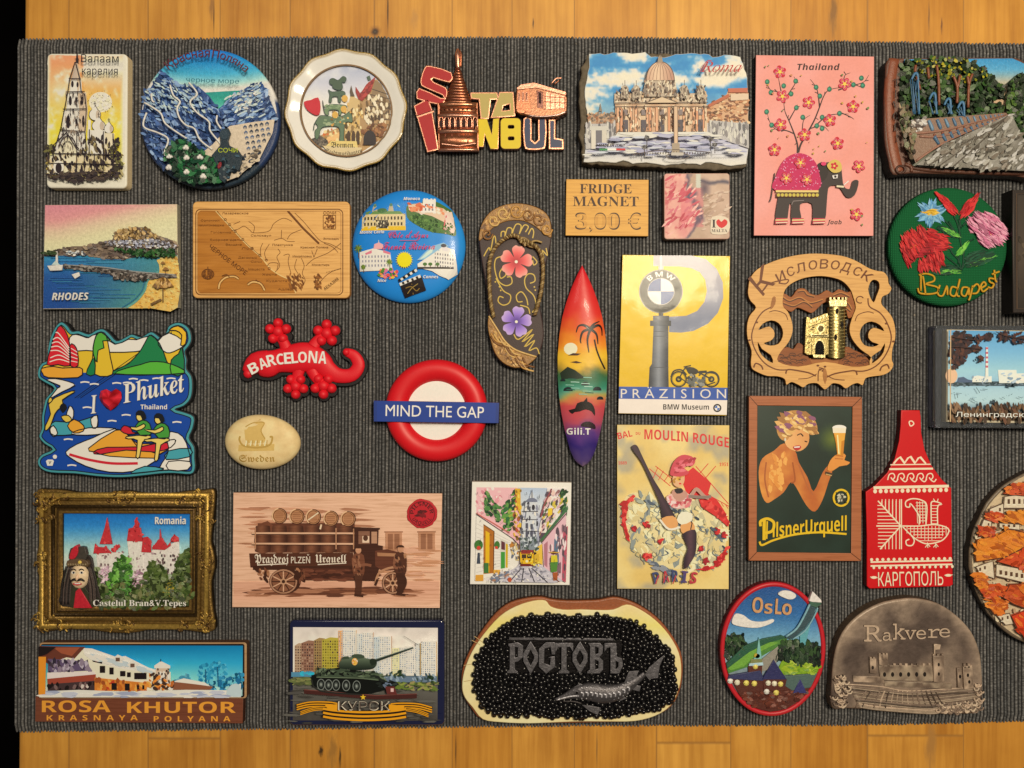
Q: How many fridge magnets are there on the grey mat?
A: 35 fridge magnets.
